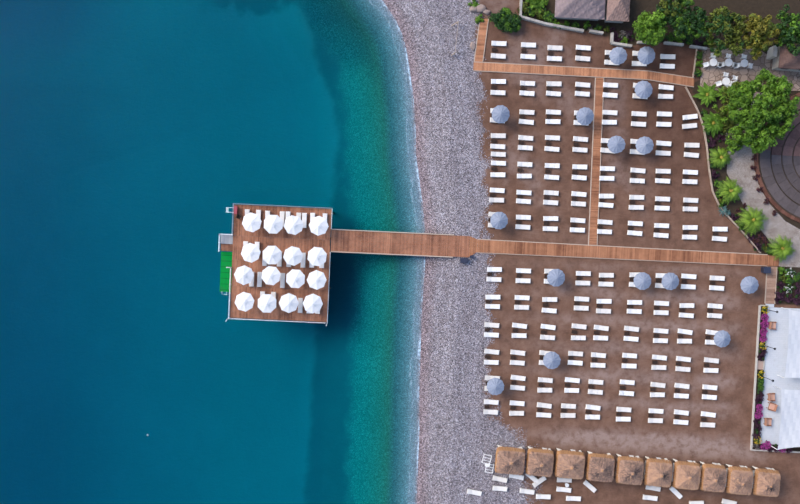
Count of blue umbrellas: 15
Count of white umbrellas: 16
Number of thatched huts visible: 10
